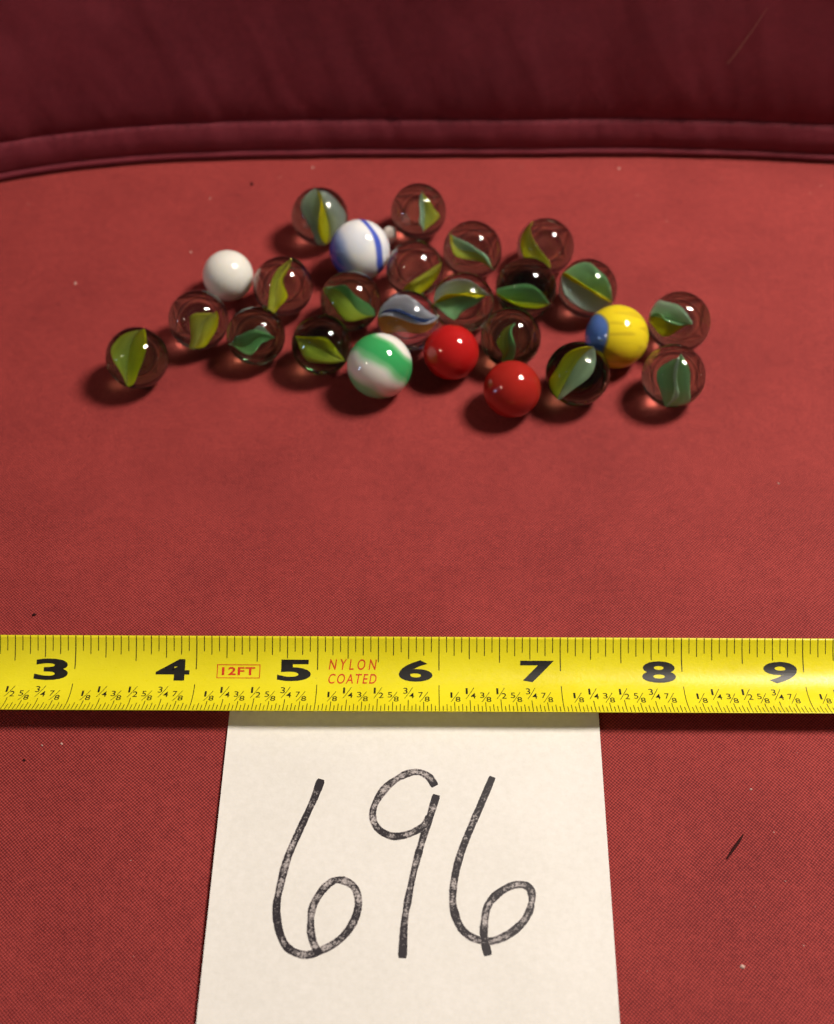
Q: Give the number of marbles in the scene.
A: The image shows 25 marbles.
